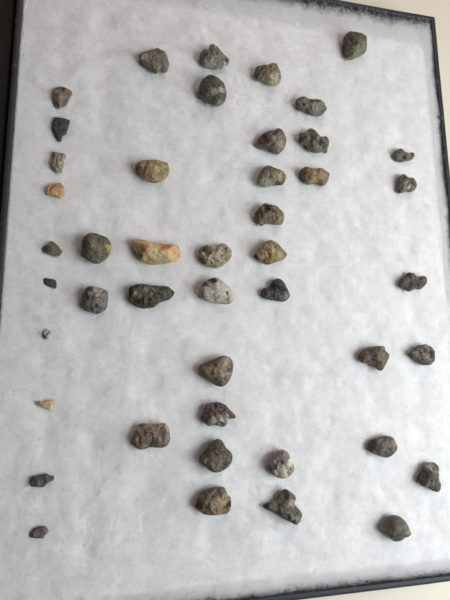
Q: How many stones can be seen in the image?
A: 45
